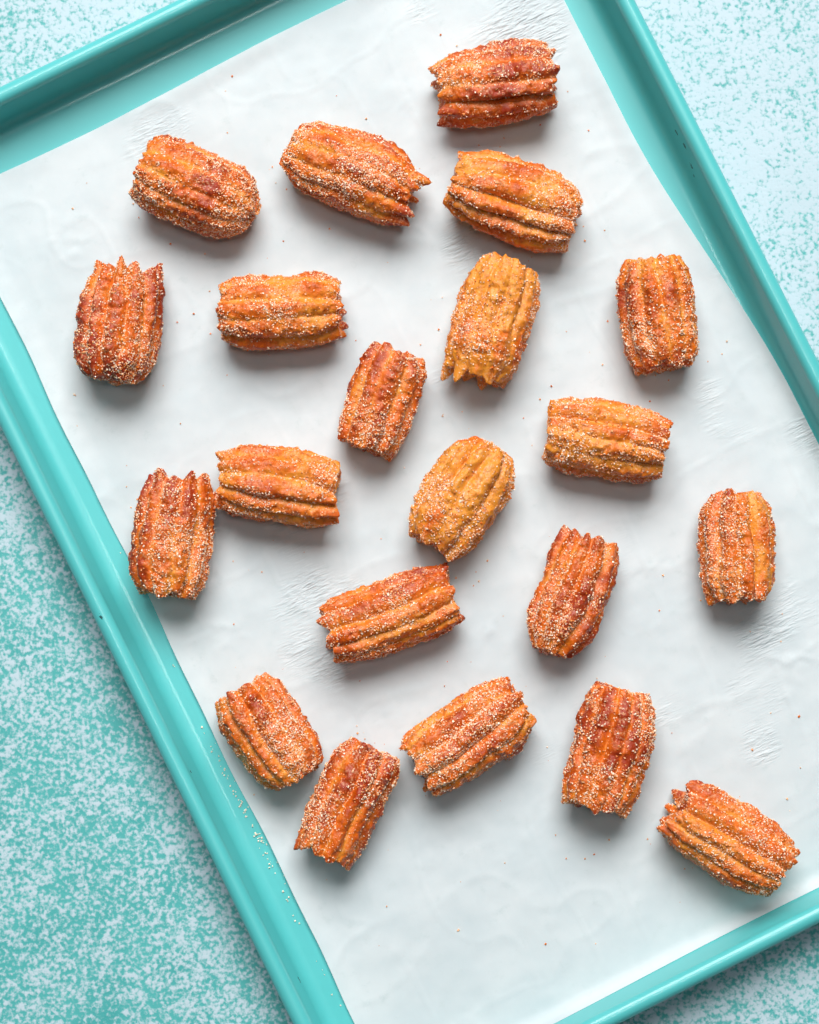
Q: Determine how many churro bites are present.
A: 21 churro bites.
